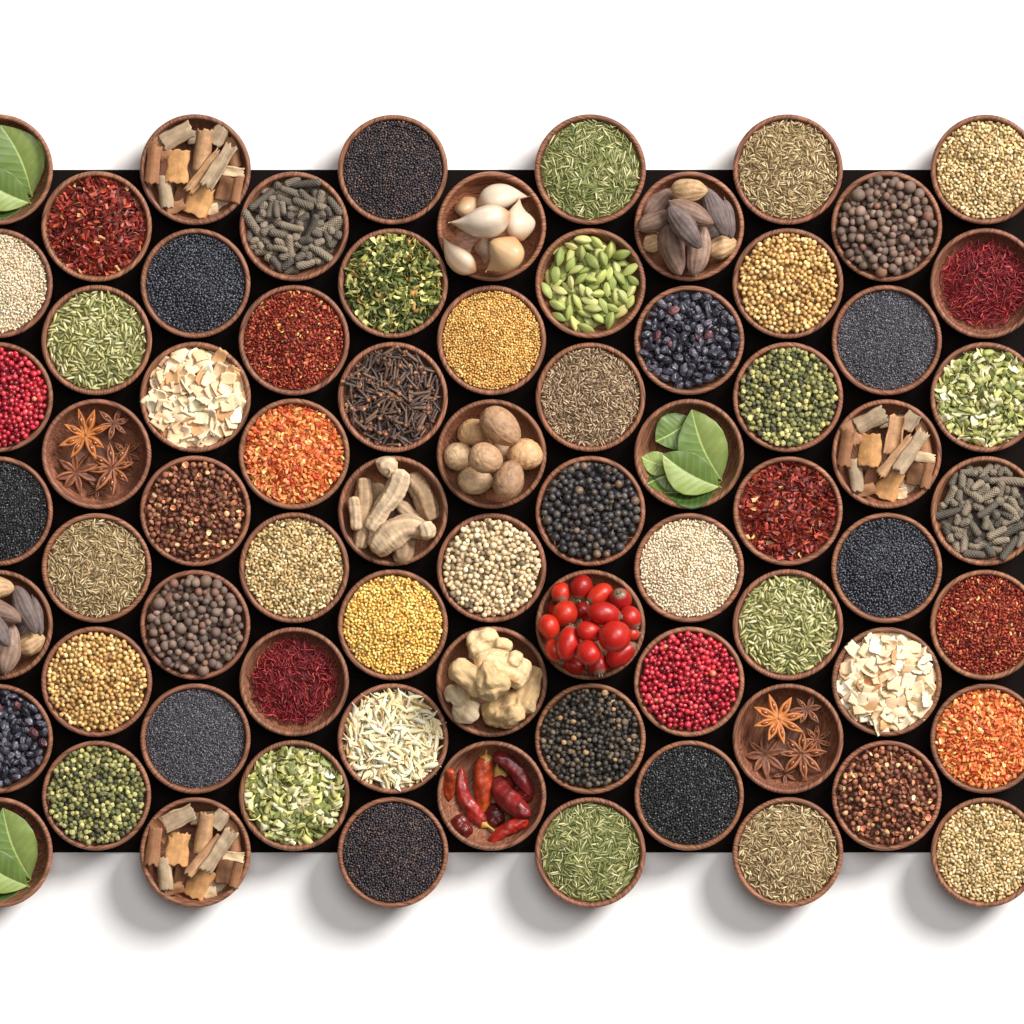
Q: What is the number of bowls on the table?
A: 72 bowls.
